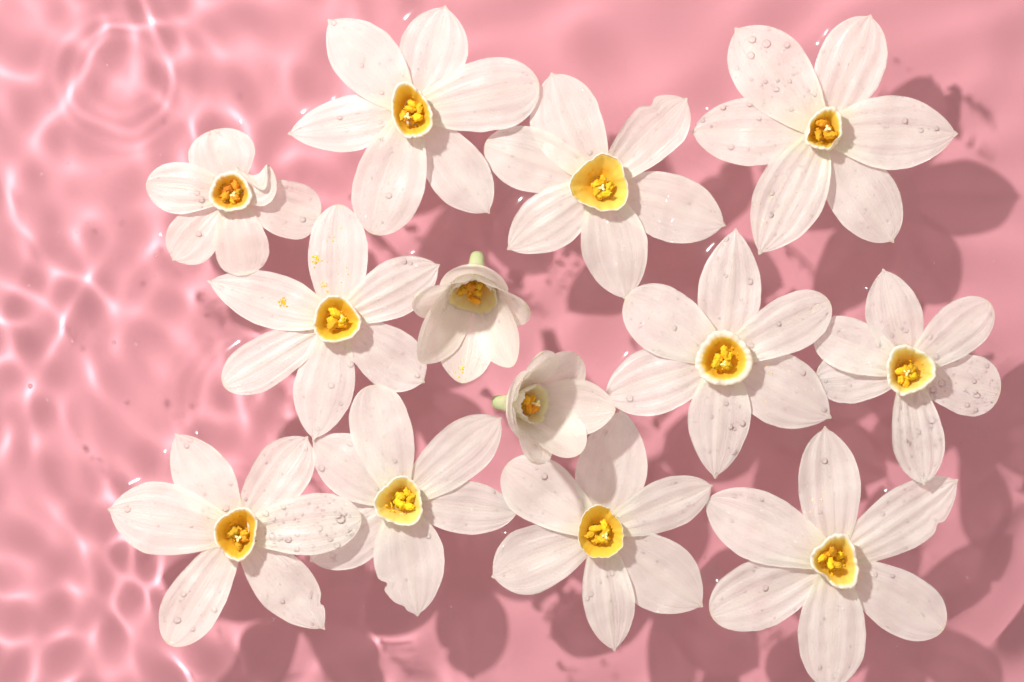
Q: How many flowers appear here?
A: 13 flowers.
